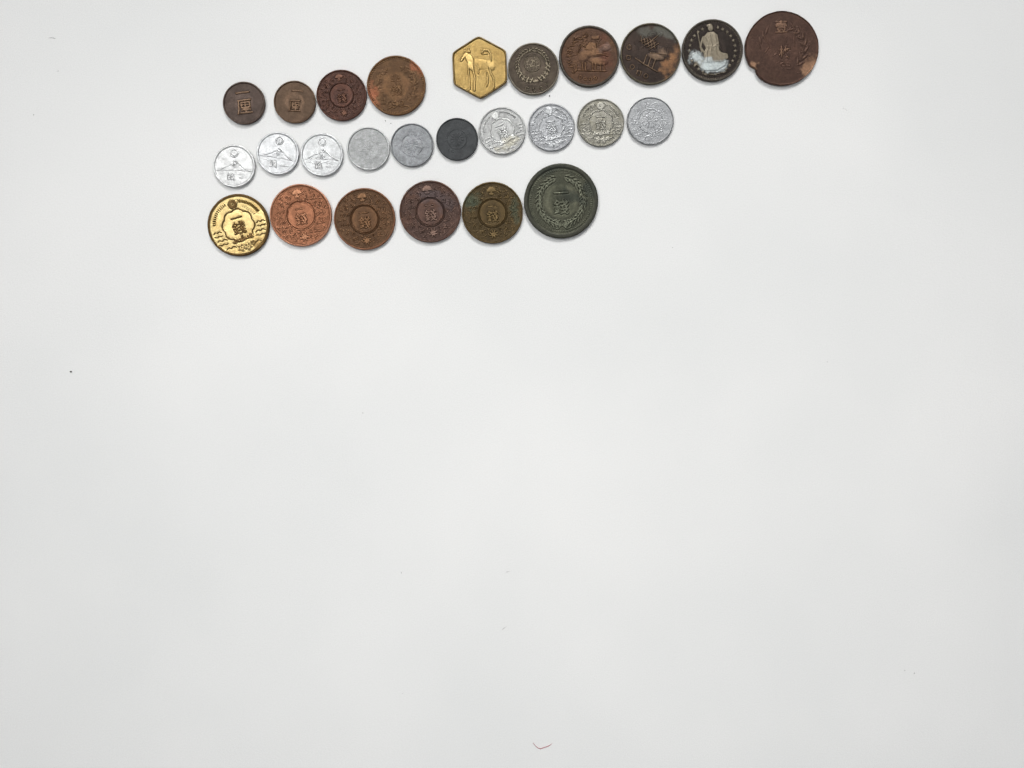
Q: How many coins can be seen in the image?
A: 26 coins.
